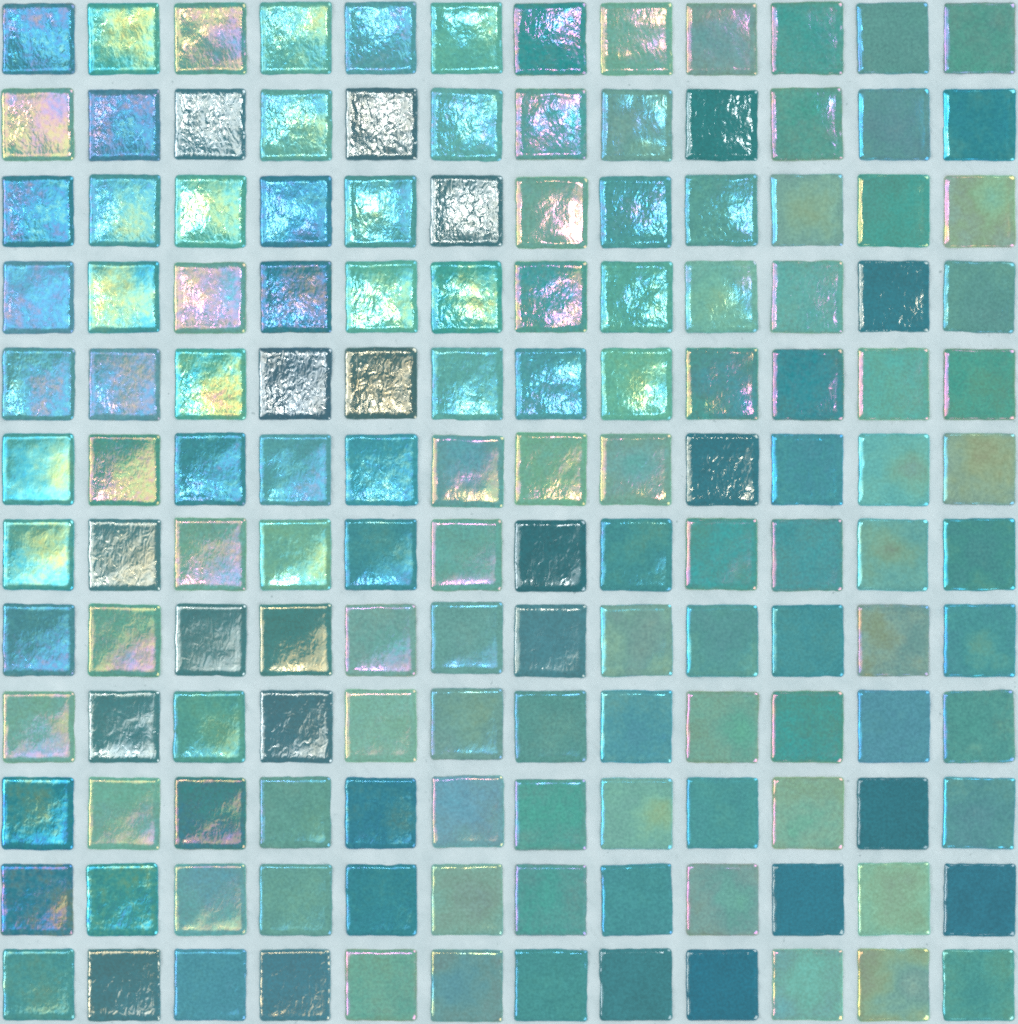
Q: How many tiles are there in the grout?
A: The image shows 144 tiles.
